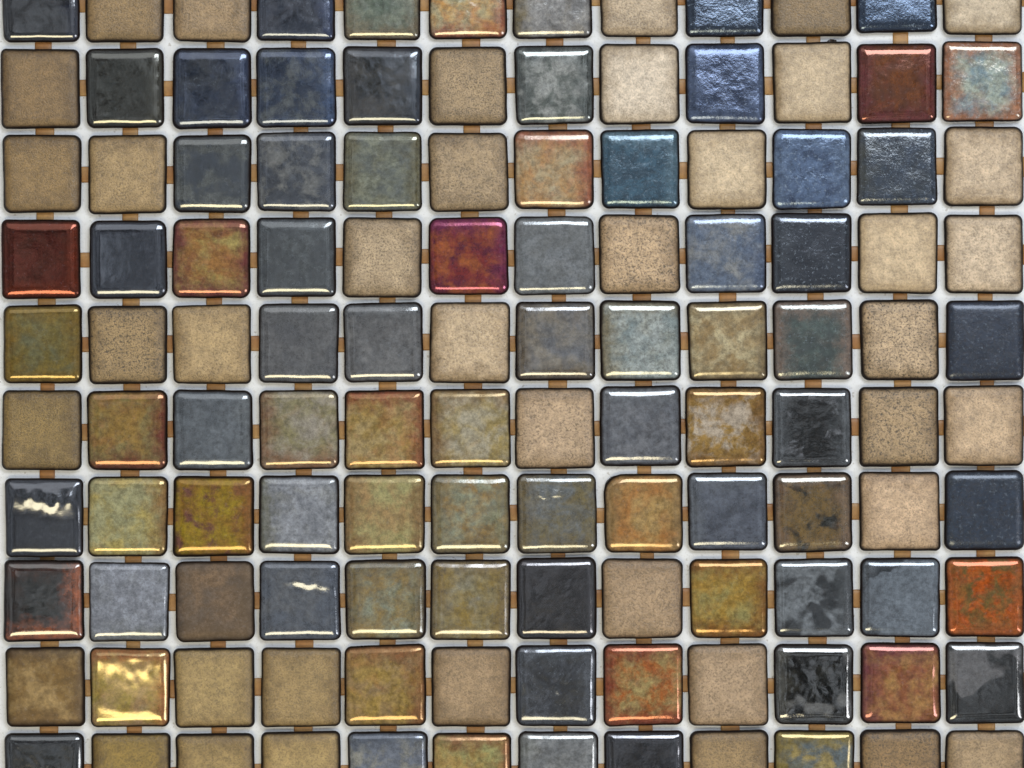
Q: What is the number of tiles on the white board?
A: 120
